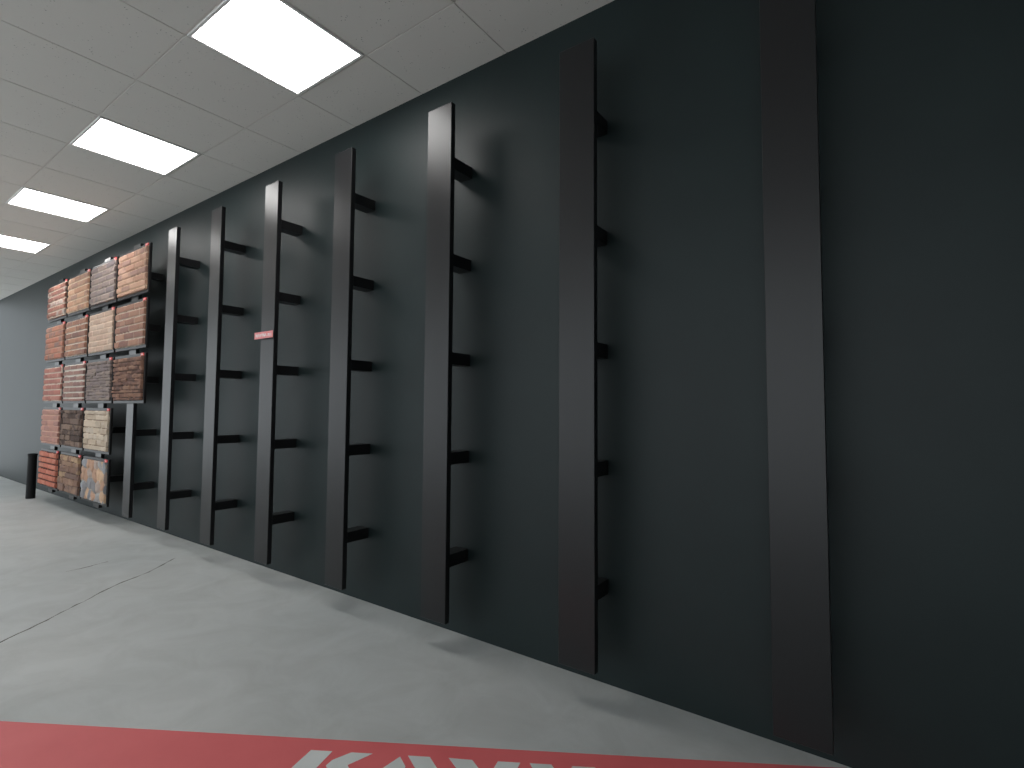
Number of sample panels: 18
